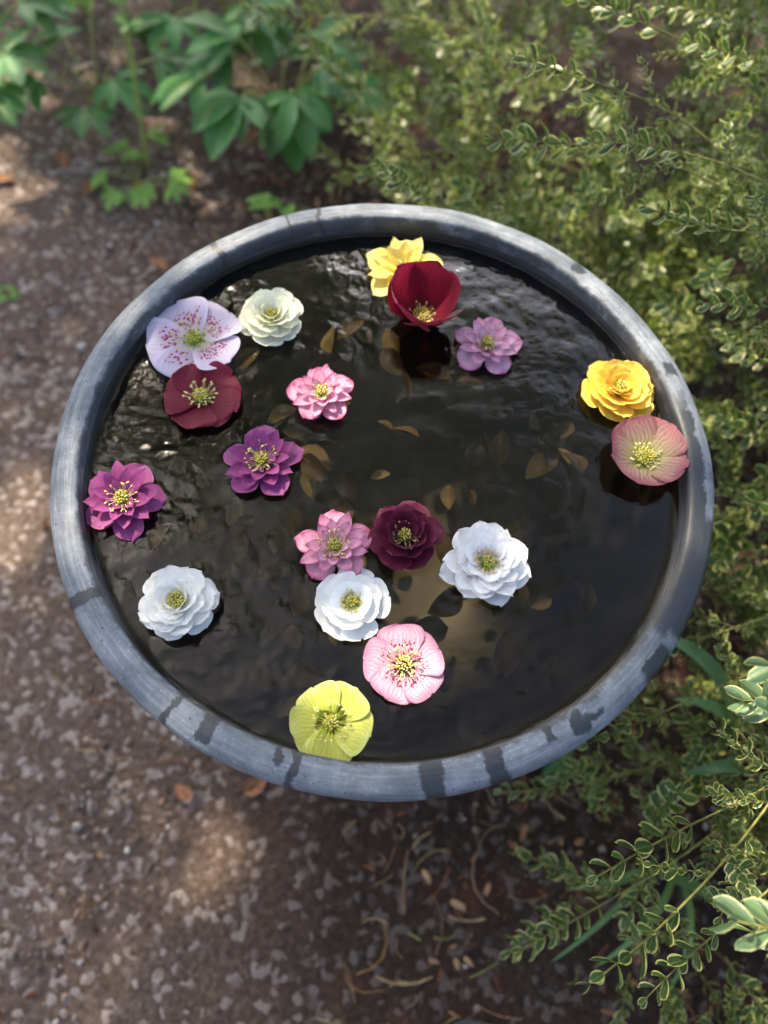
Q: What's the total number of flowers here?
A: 18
